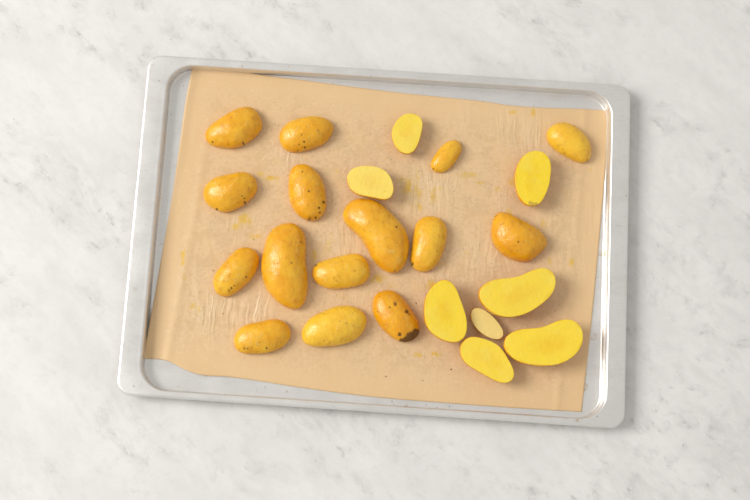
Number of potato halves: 23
